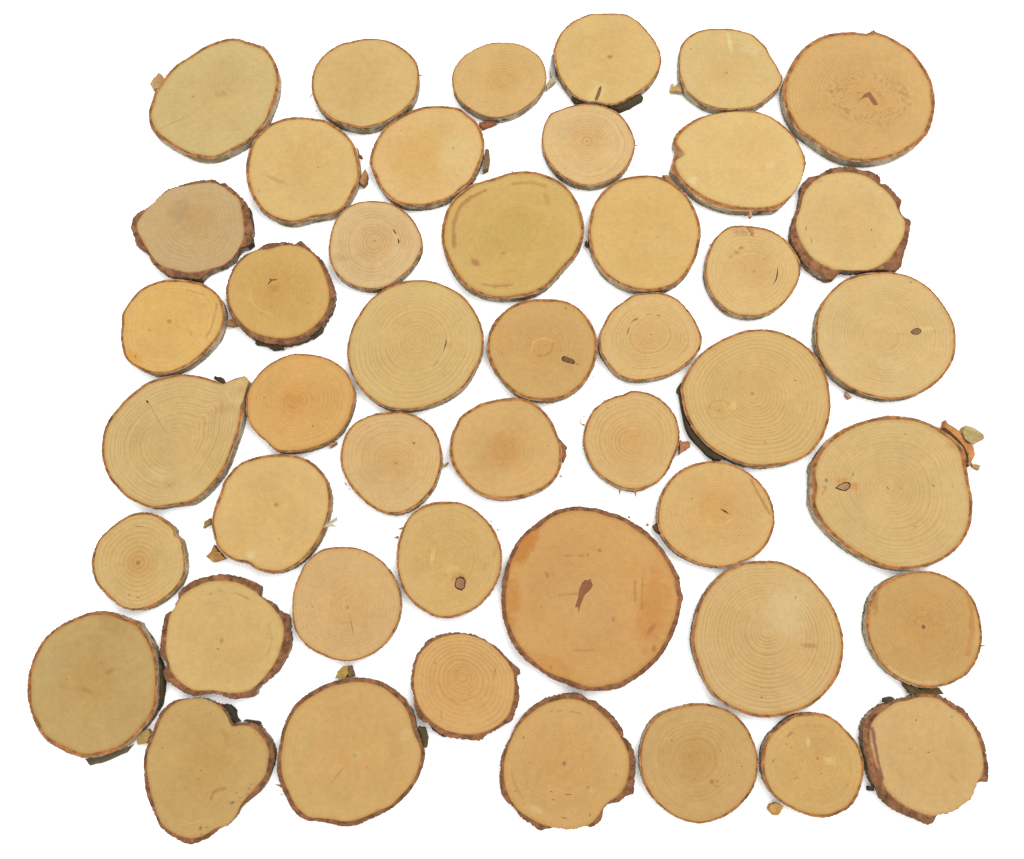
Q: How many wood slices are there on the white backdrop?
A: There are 46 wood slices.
